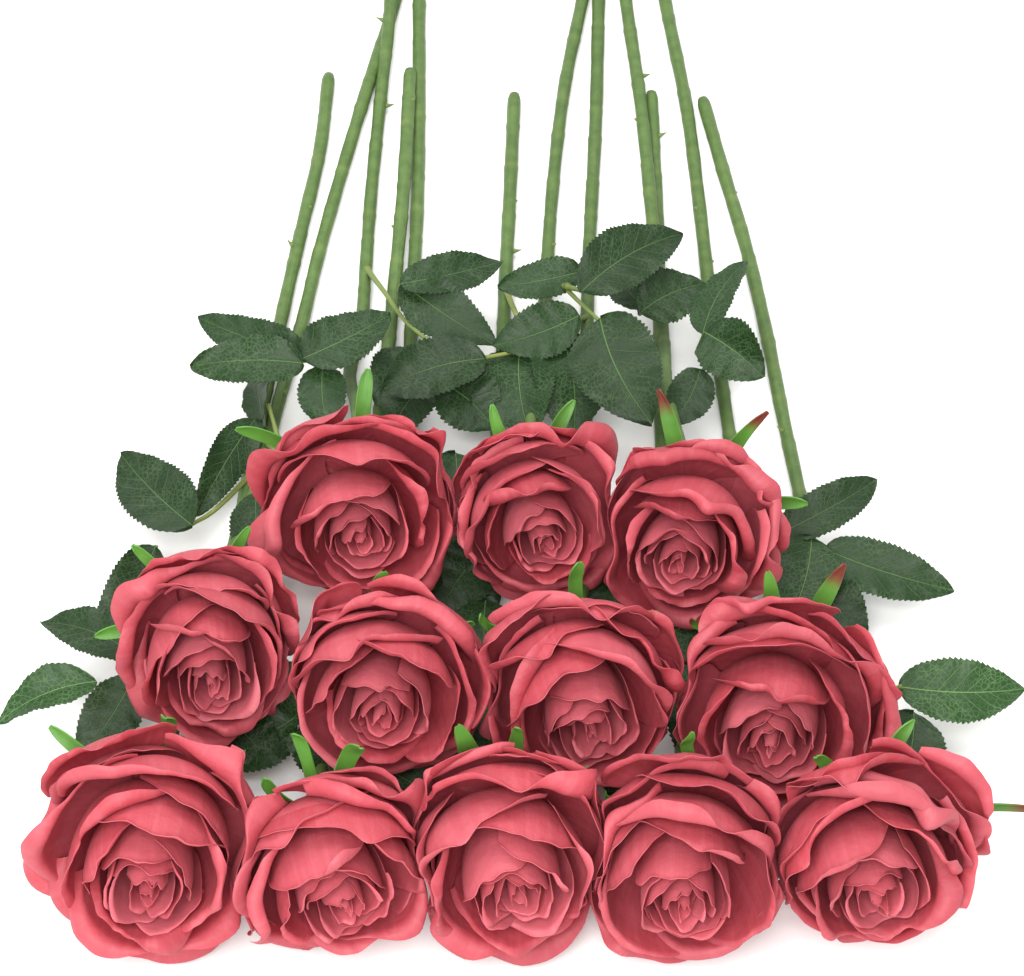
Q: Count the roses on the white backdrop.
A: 12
